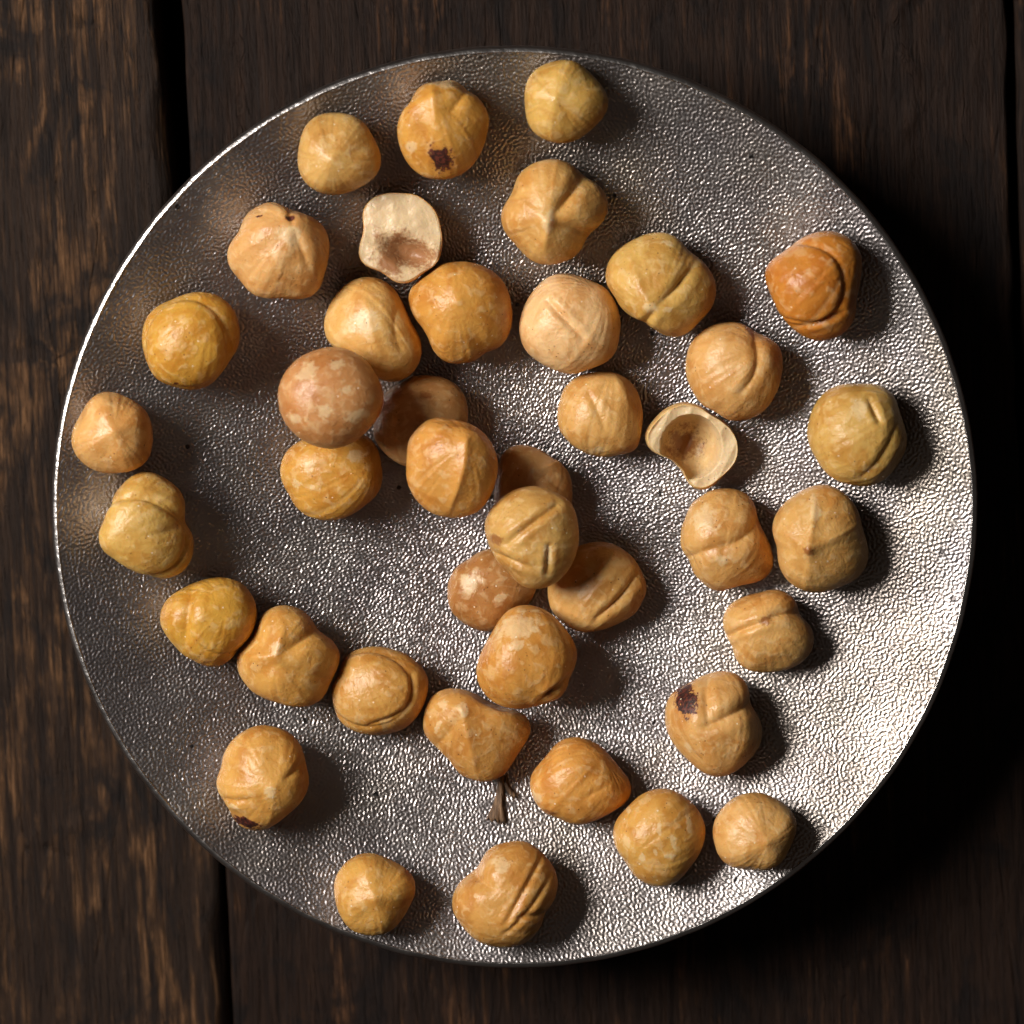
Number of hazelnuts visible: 41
